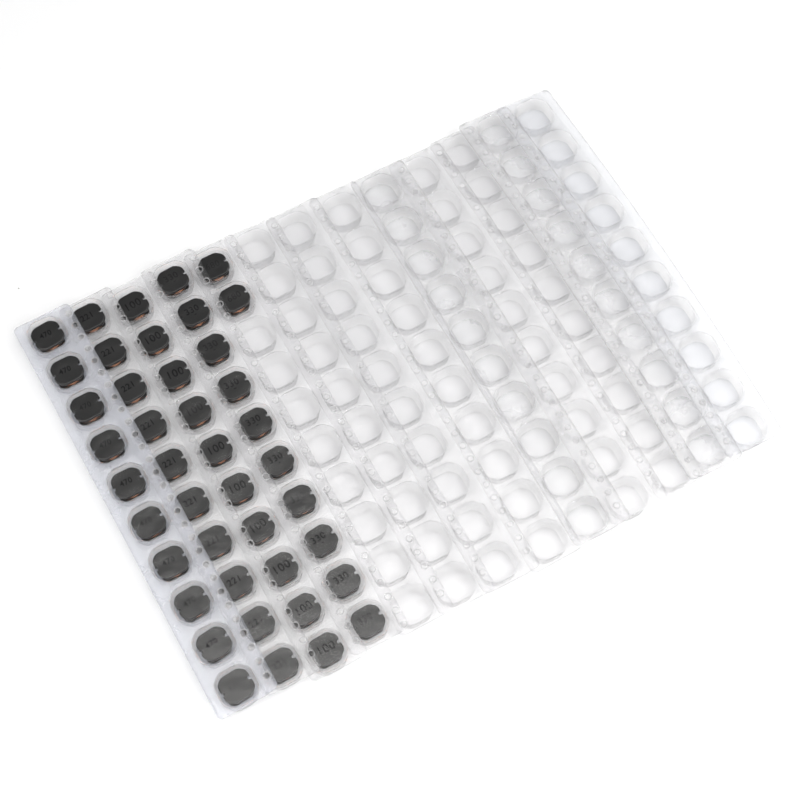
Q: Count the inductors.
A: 42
